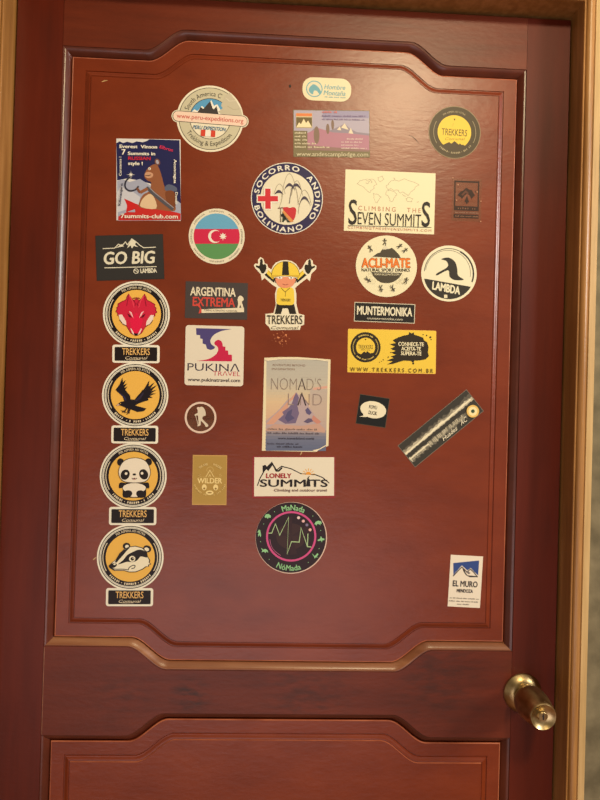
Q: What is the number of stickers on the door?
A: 29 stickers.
